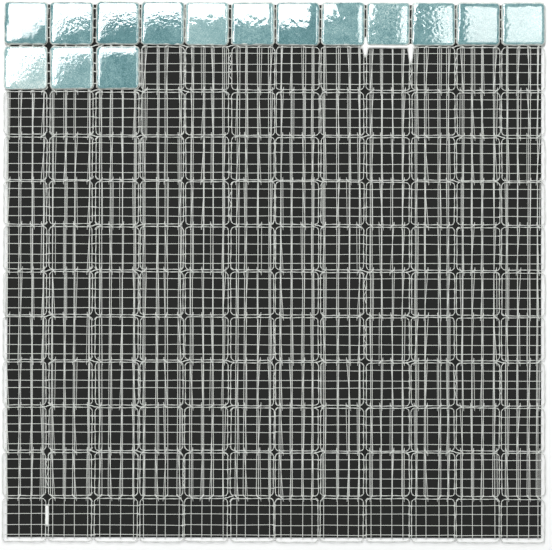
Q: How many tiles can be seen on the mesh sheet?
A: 15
